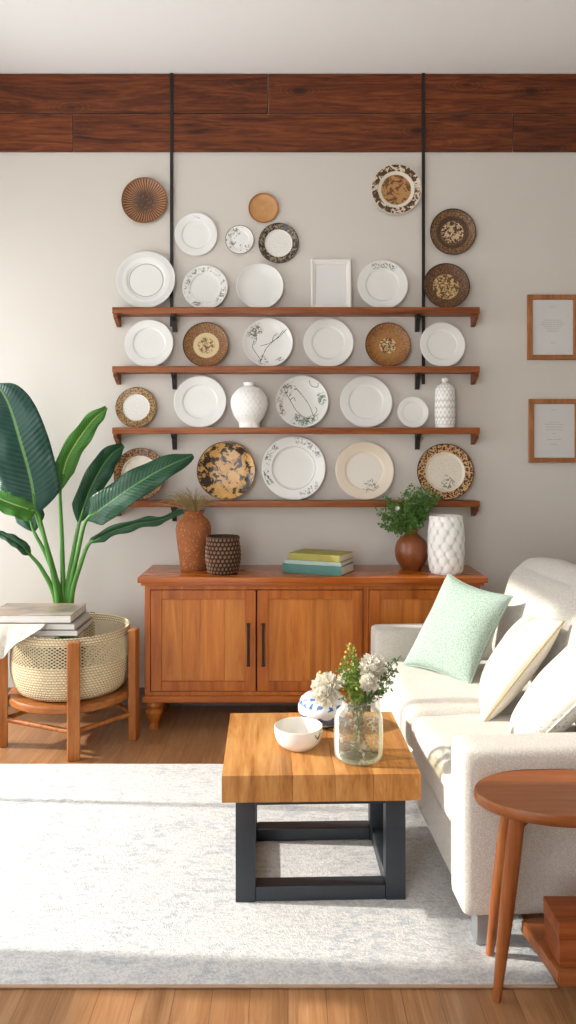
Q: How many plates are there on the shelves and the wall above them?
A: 28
